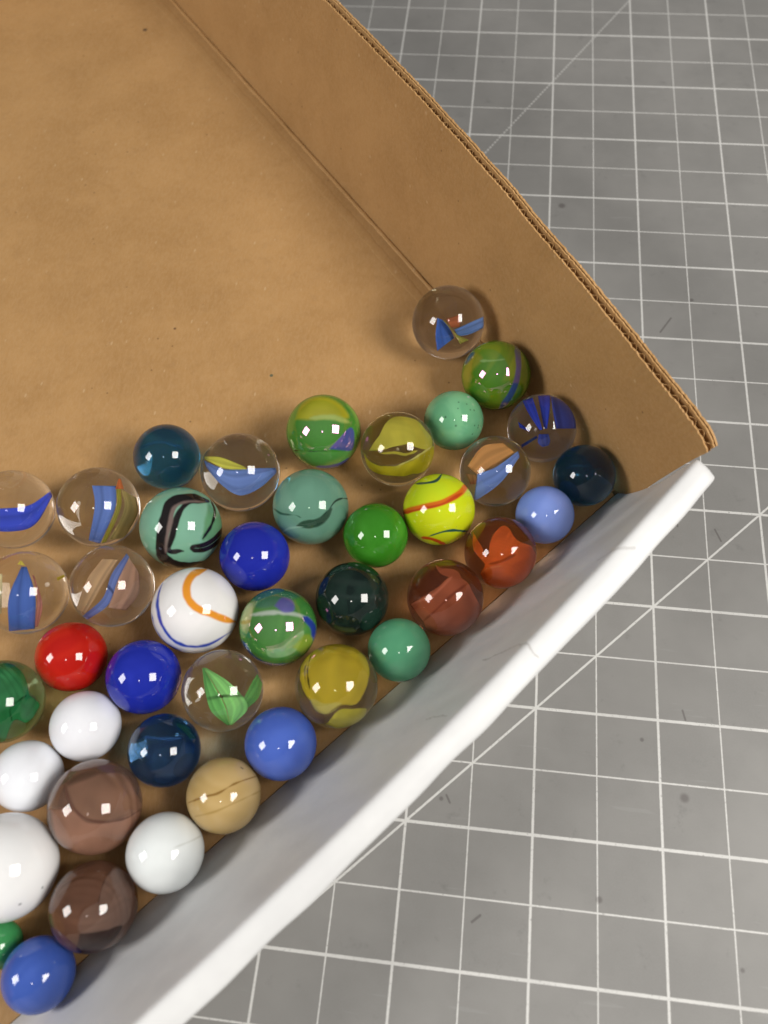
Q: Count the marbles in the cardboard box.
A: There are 42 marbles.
